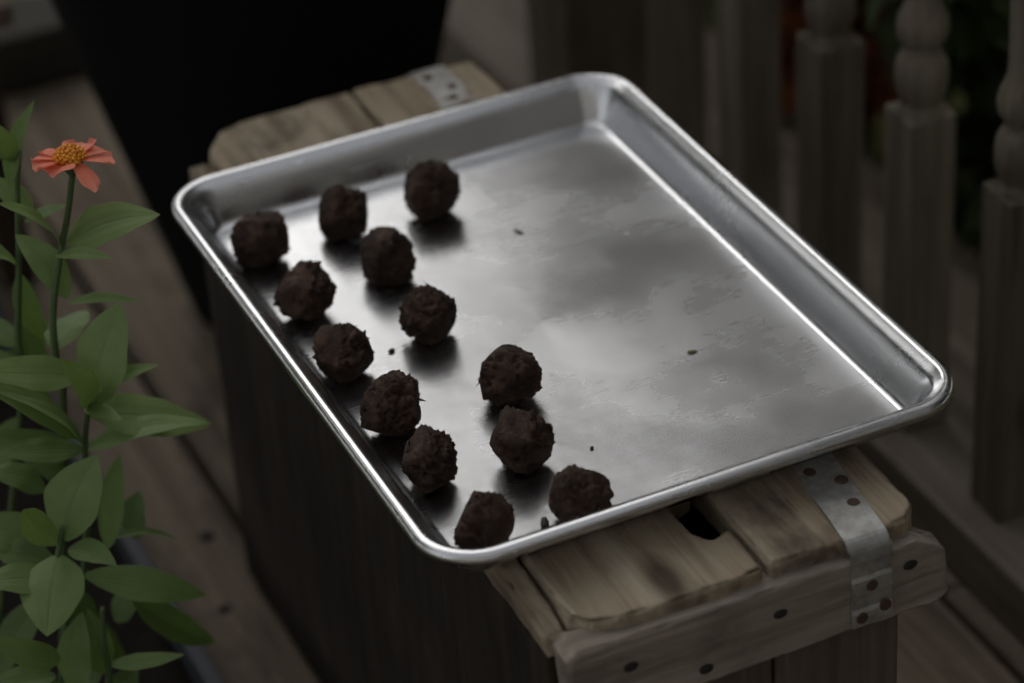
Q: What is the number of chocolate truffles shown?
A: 13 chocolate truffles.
